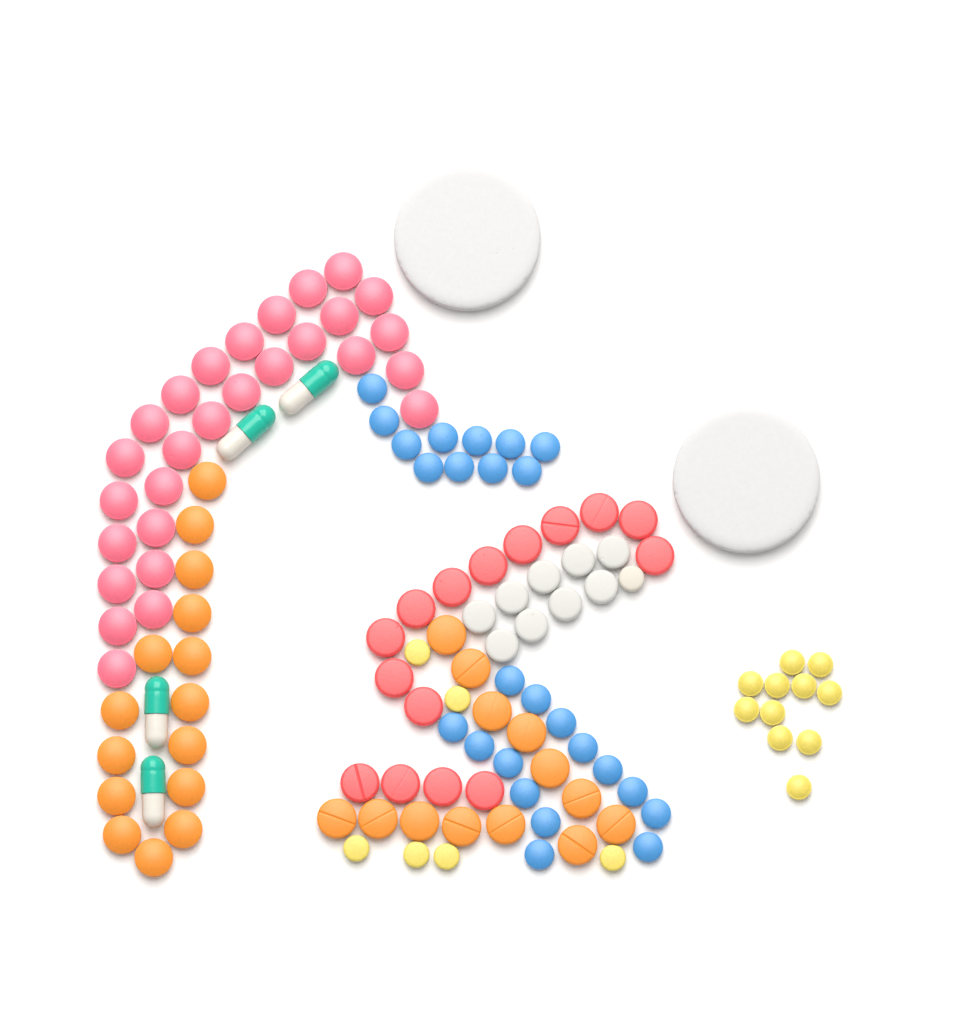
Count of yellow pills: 17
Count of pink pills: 28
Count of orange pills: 28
